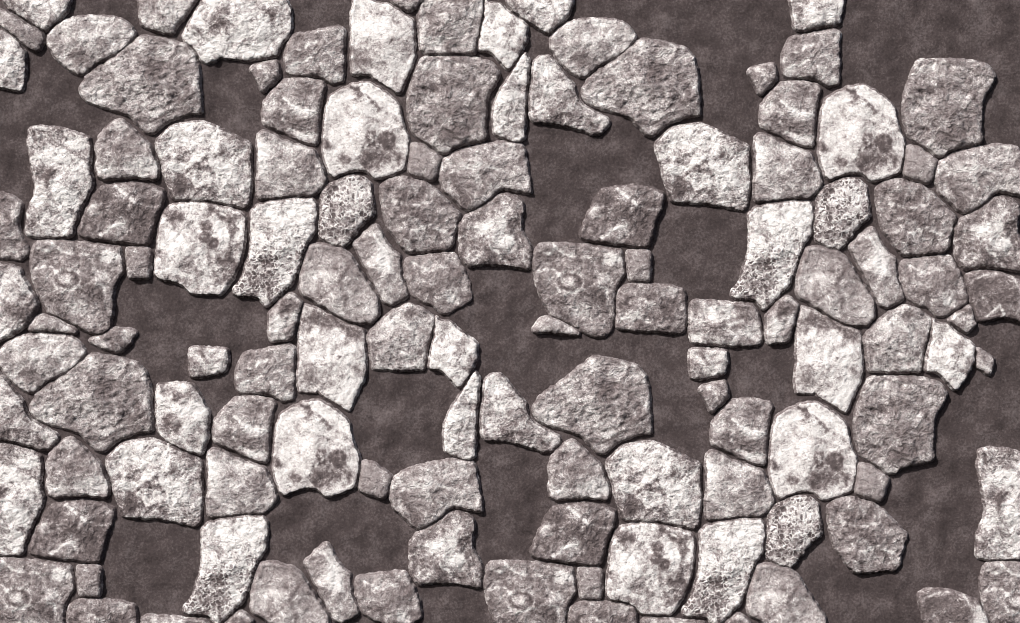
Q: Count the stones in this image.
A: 127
